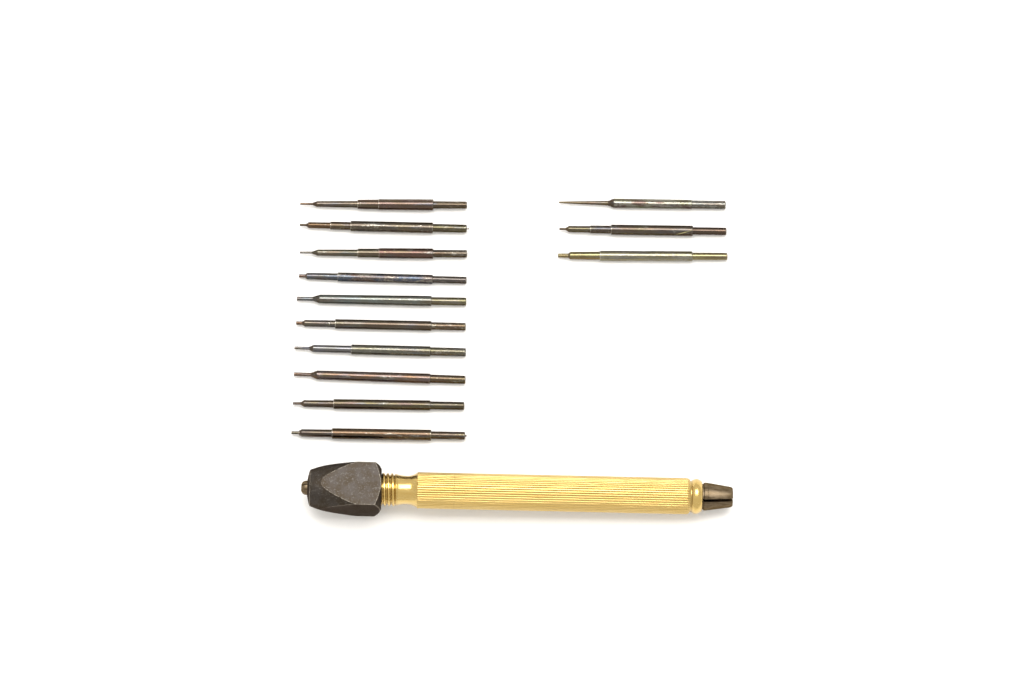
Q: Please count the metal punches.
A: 13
